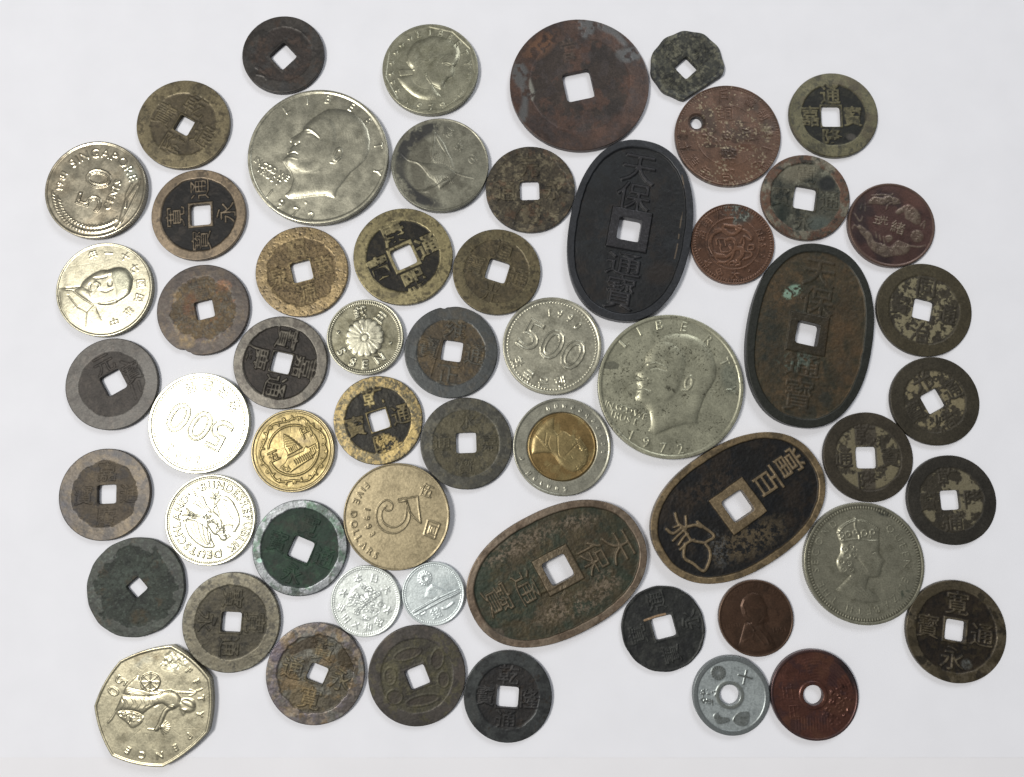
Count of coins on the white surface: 57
